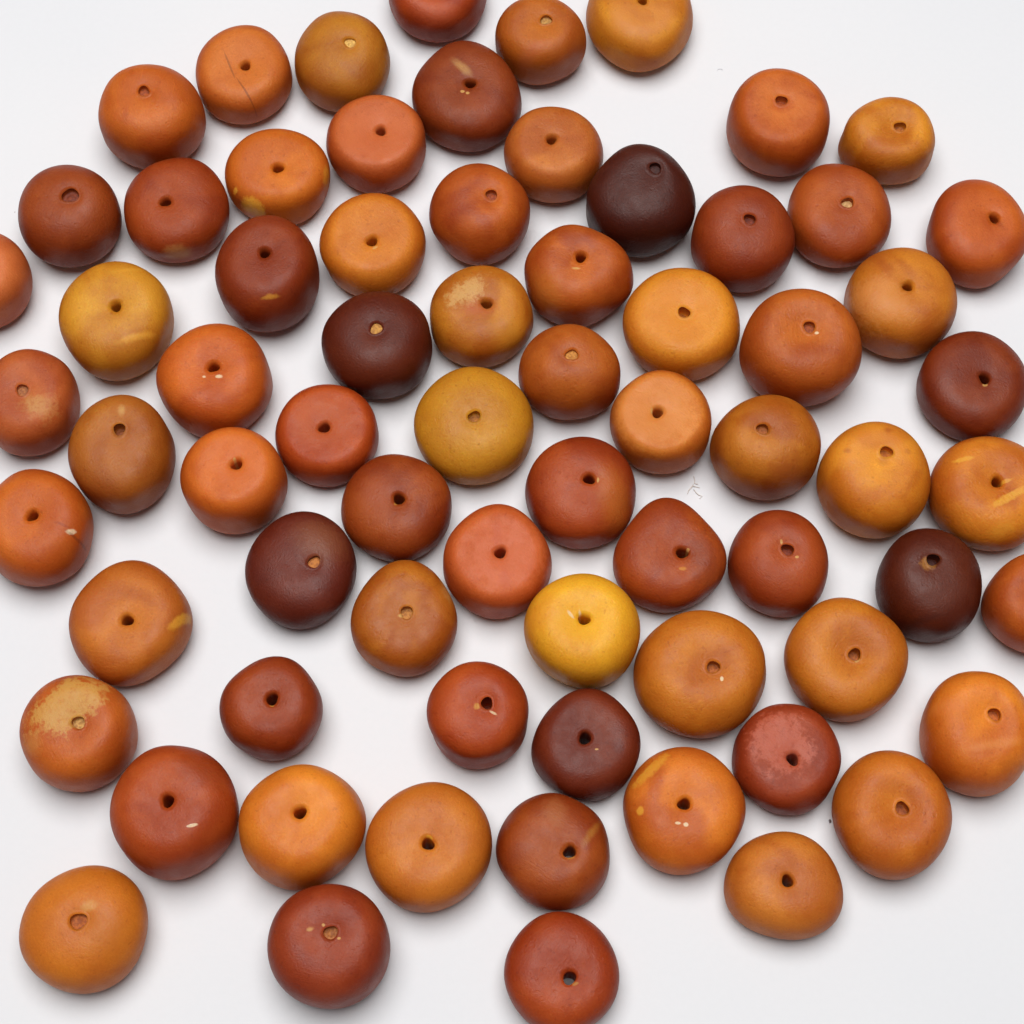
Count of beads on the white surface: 71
